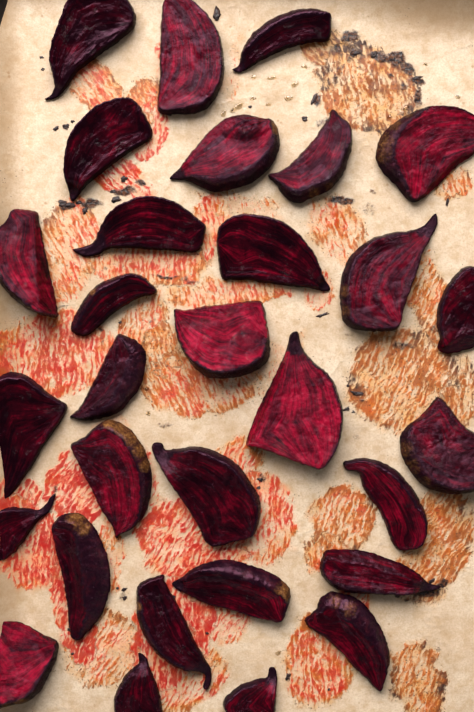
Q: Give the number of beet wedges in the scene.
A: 30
